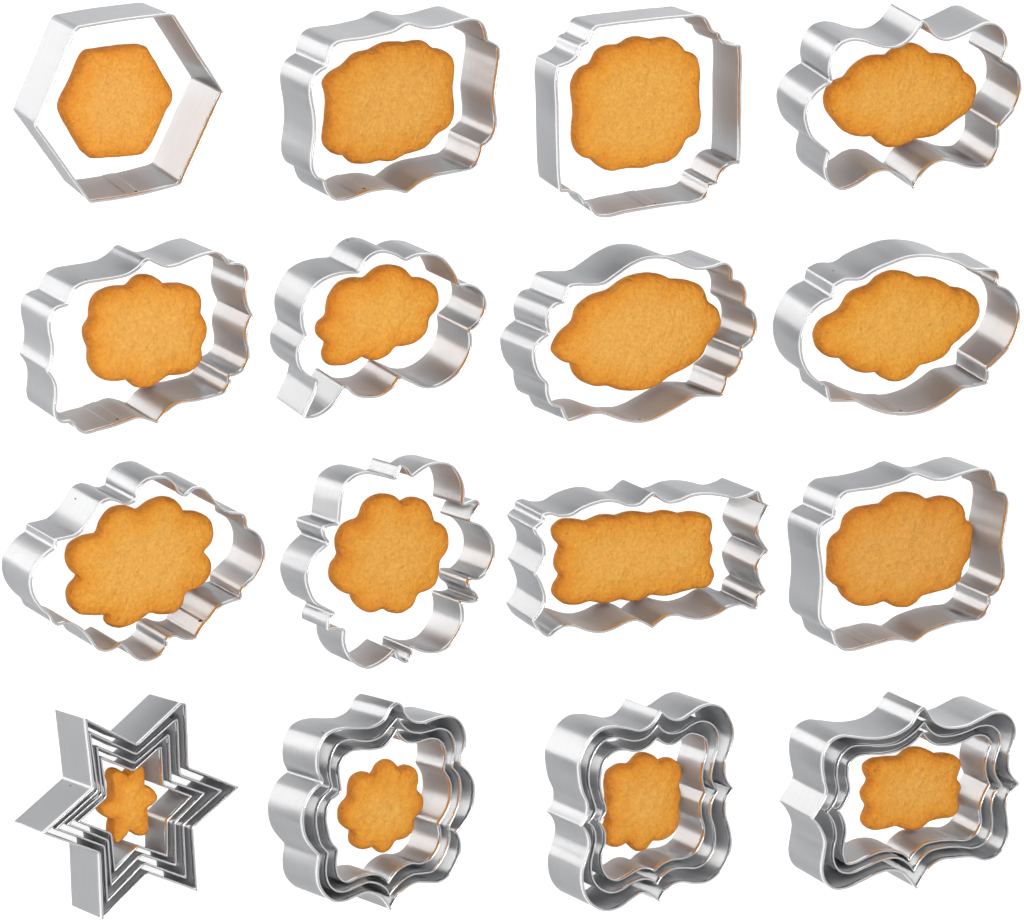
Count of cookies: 16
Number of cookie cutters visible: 25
